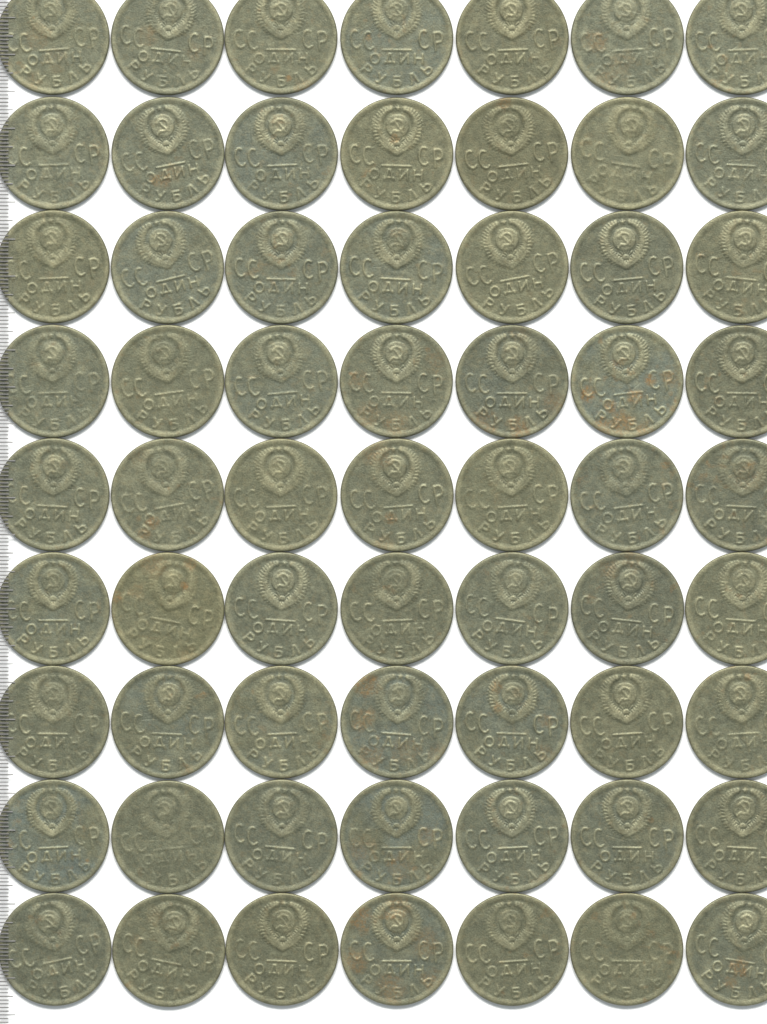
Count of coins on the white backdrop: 63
